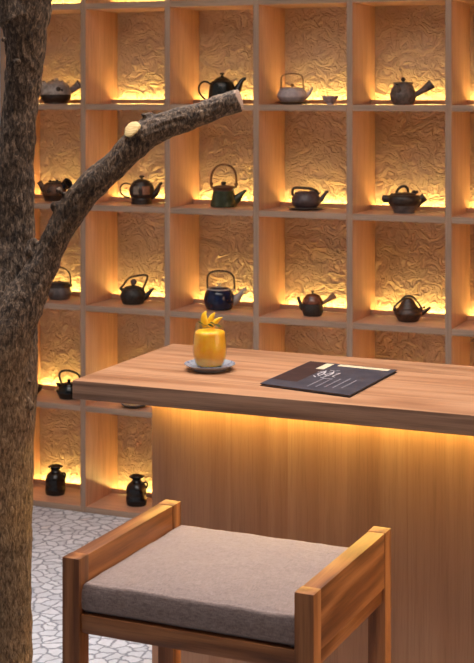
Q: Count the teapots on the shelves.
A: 15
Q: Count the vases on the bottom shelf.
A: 2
